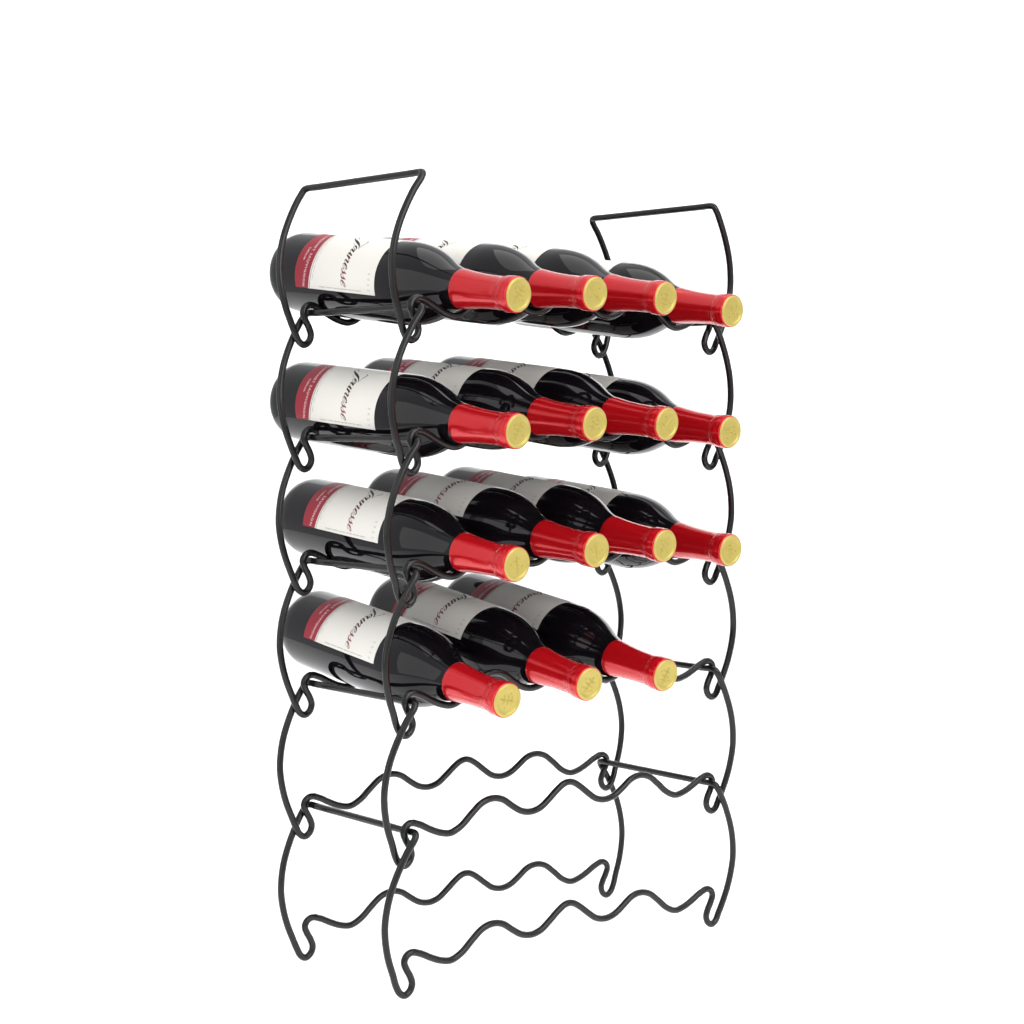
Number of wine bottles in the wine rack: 15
